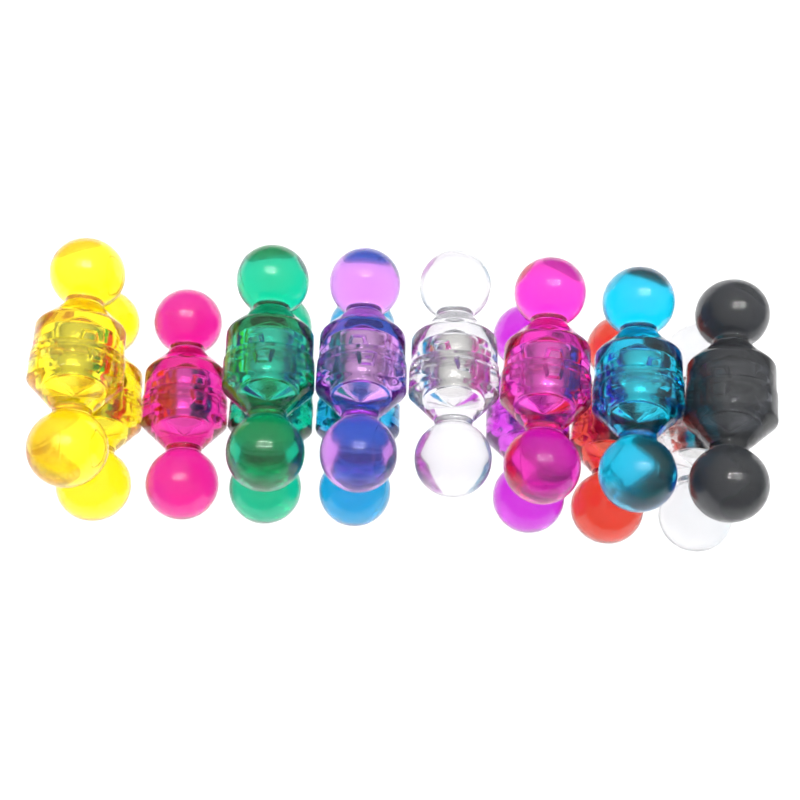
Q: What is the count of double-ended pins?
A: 14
